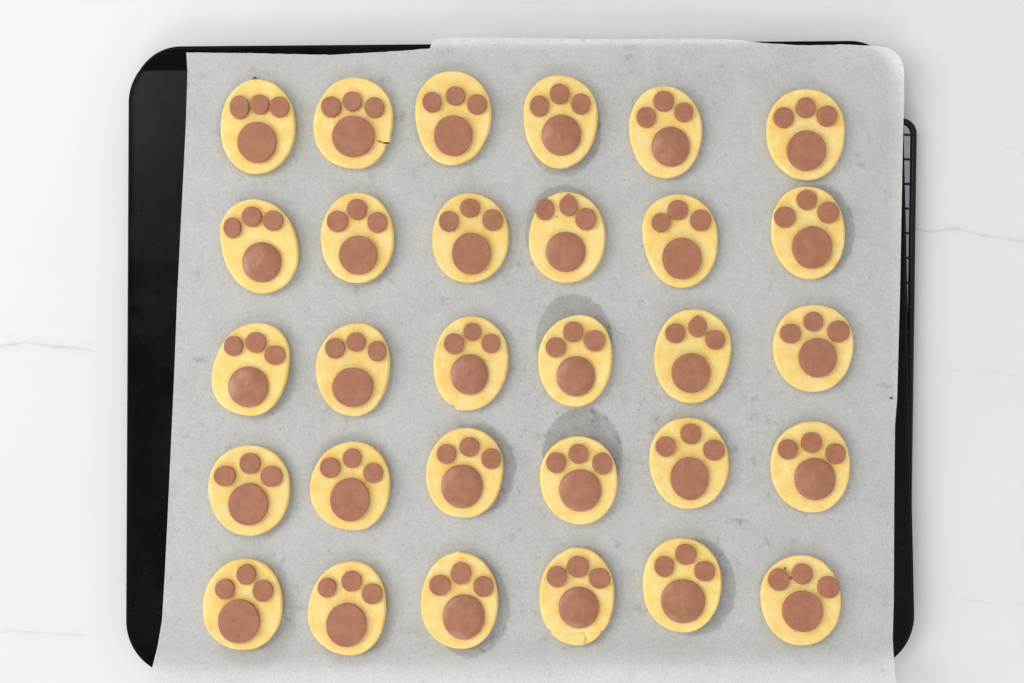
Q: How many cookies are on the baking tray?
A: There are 30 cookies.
